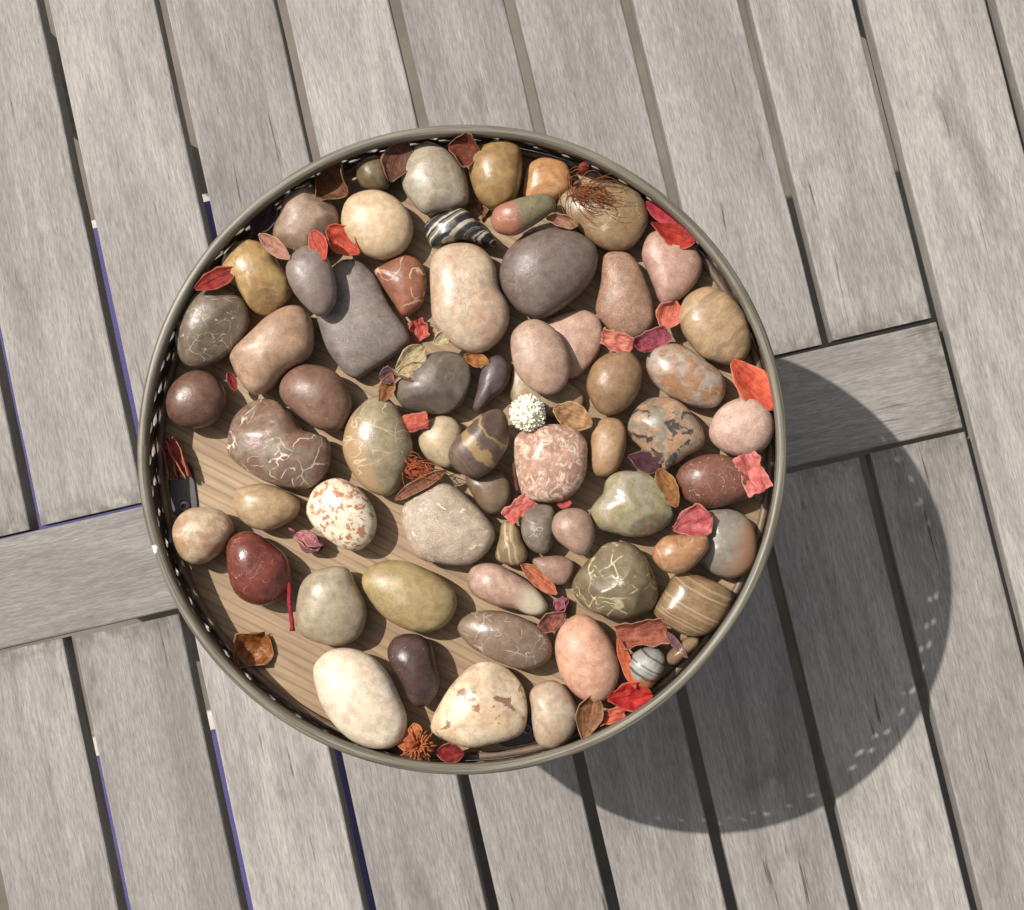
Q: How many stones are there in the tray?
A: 64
